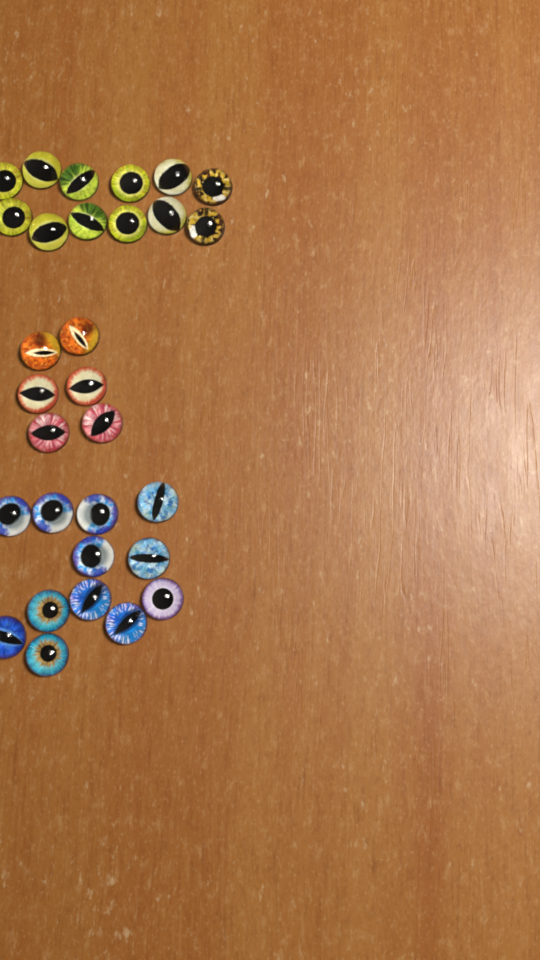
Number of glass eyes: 30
